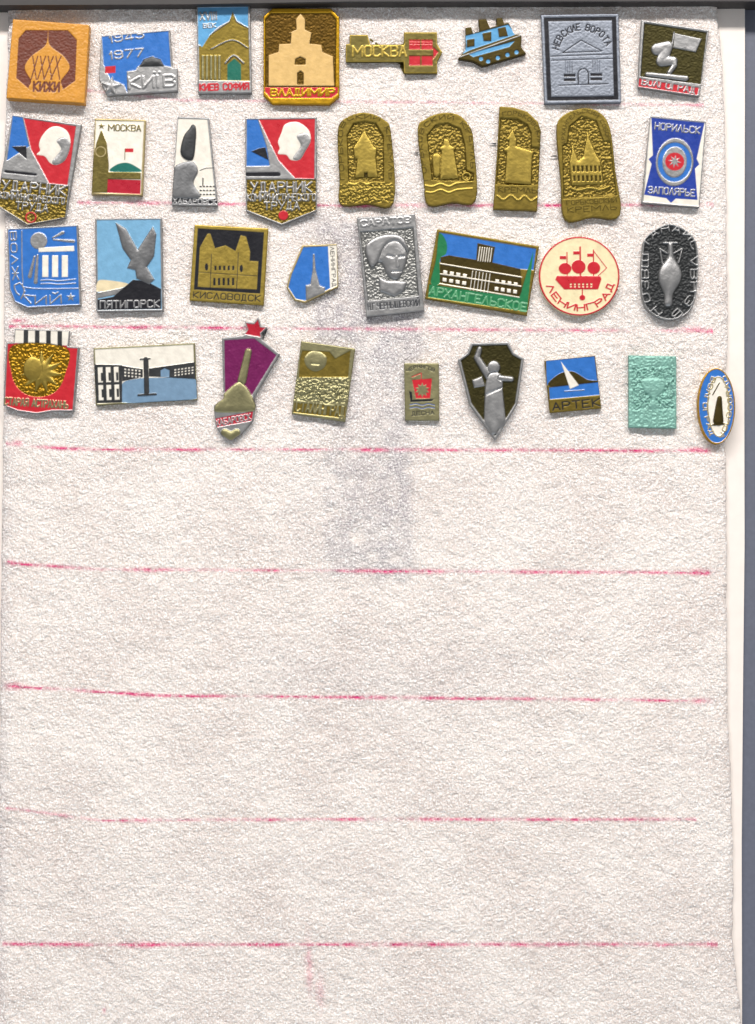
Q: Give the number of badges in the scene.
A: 34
